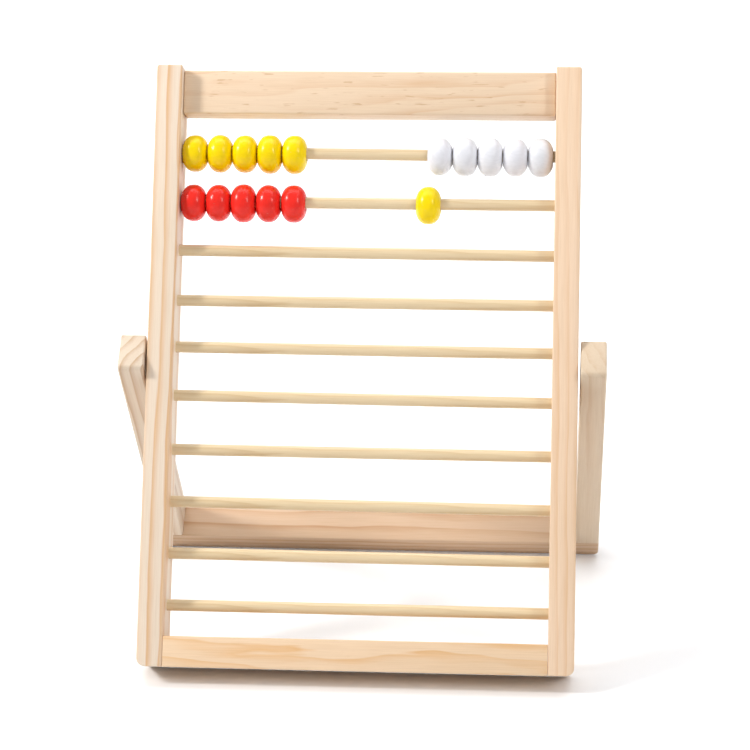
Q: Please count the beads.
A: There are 16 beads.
